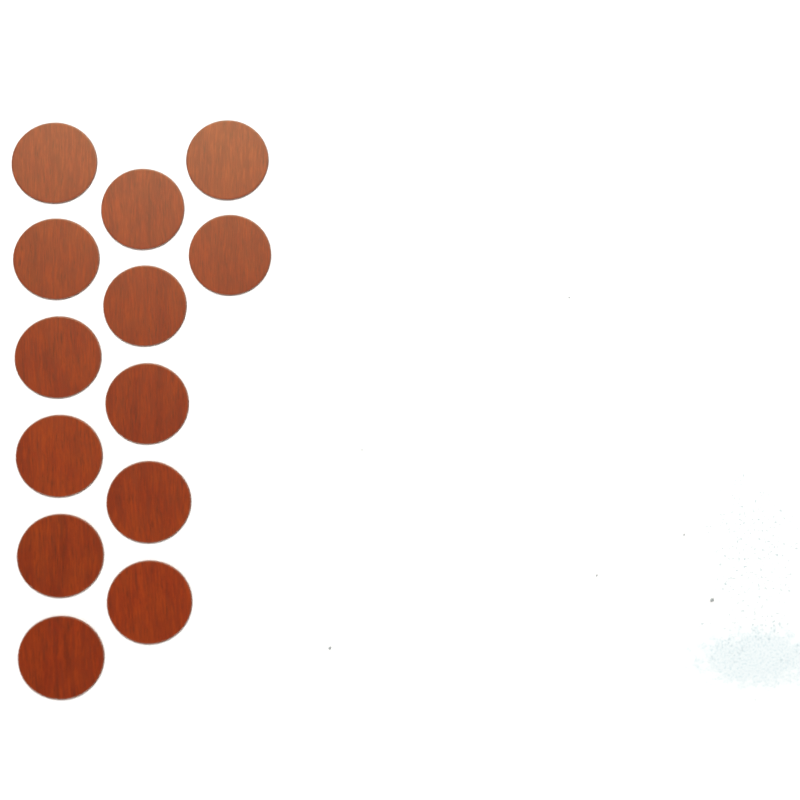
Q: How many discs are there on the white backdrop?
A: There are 13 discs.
